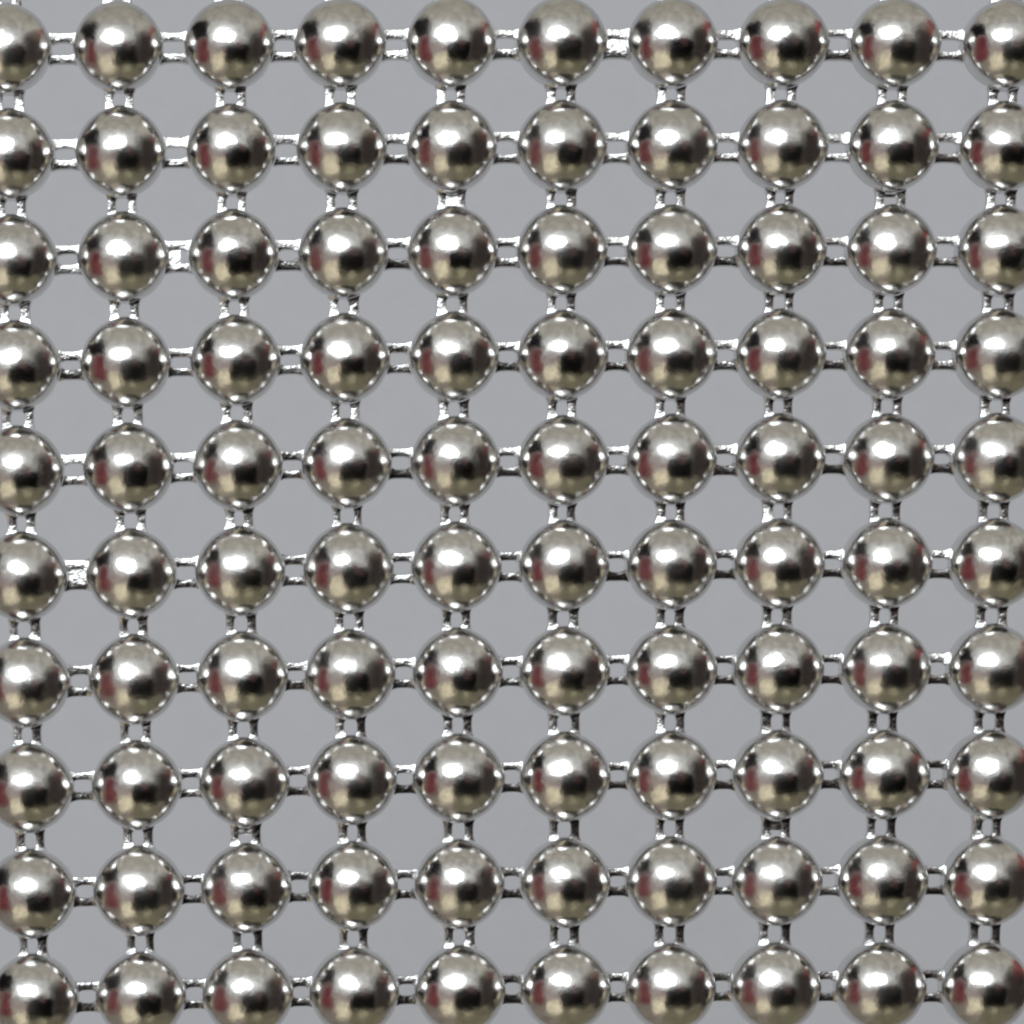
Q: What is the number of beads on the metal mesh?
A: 100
